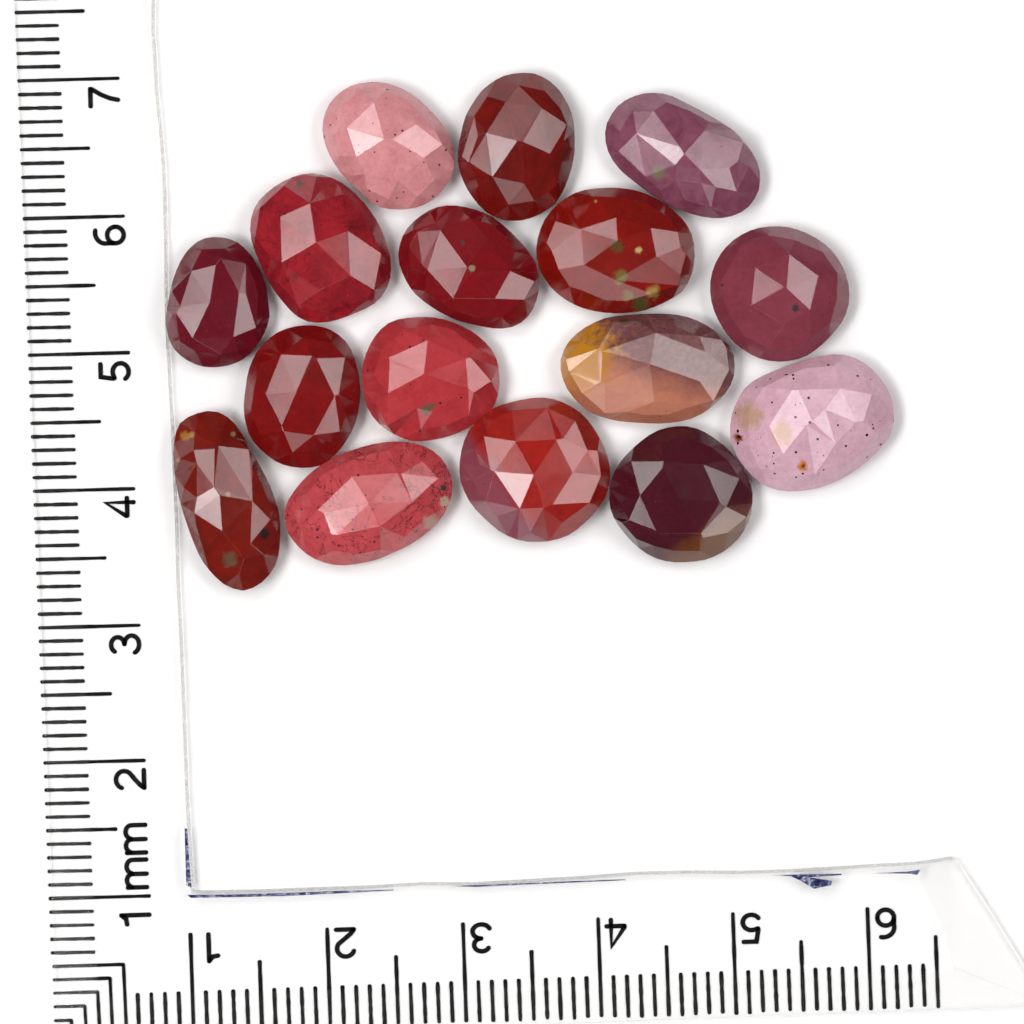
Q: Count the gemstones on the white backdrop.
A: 16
